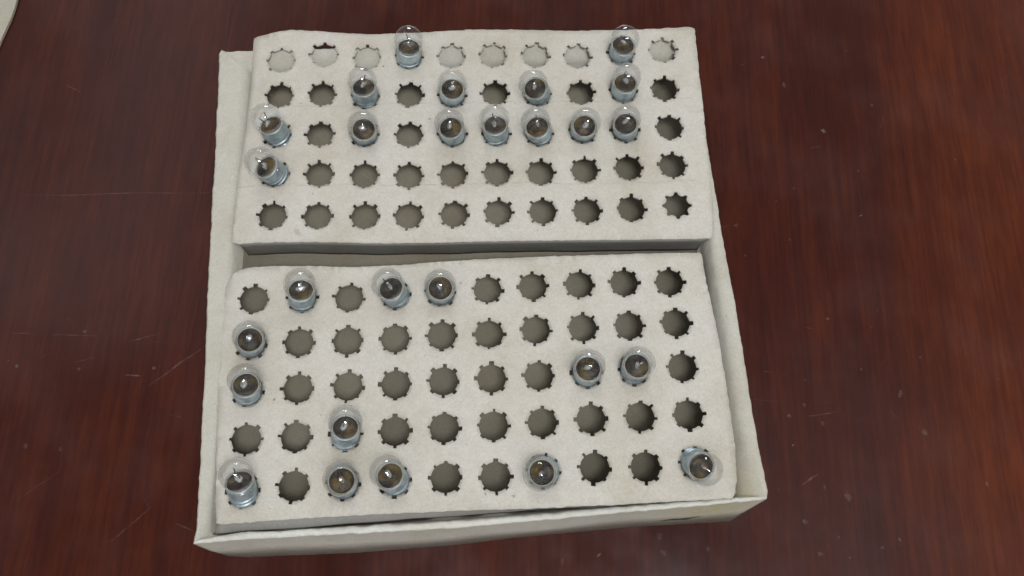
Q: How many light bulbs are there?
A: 27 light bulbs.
